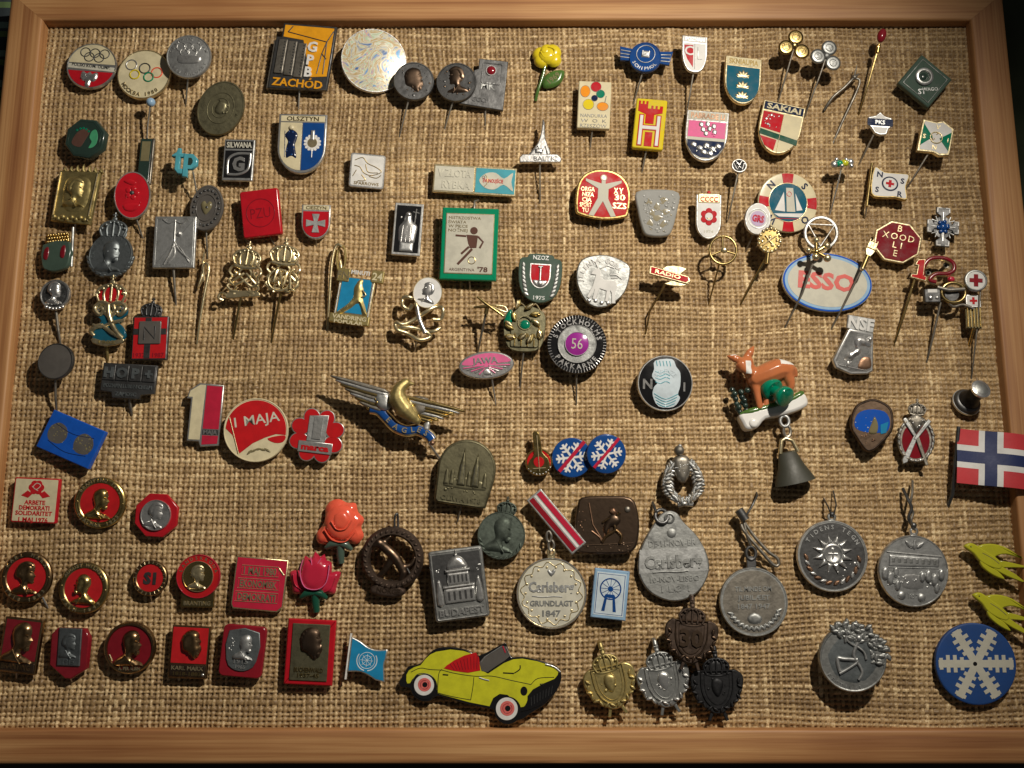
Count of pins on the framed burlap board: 135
